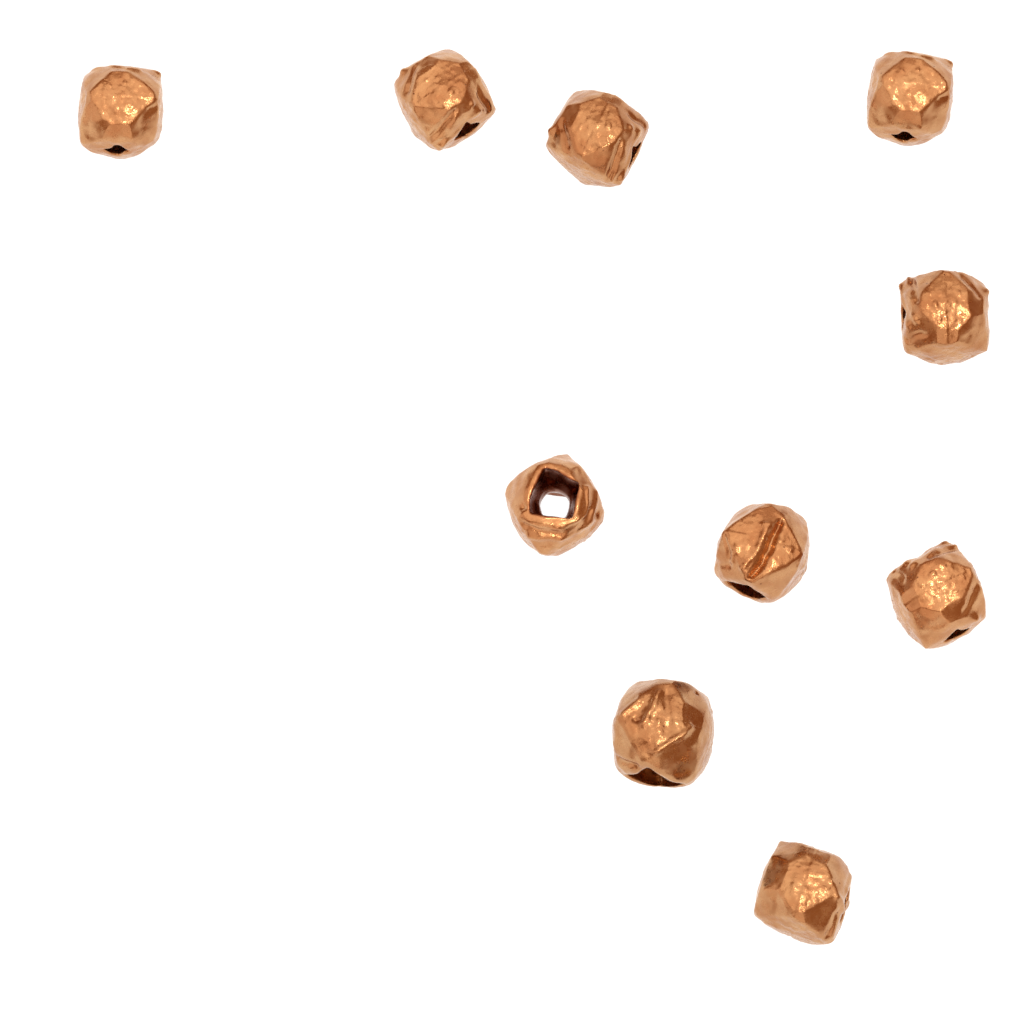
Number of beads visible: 10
